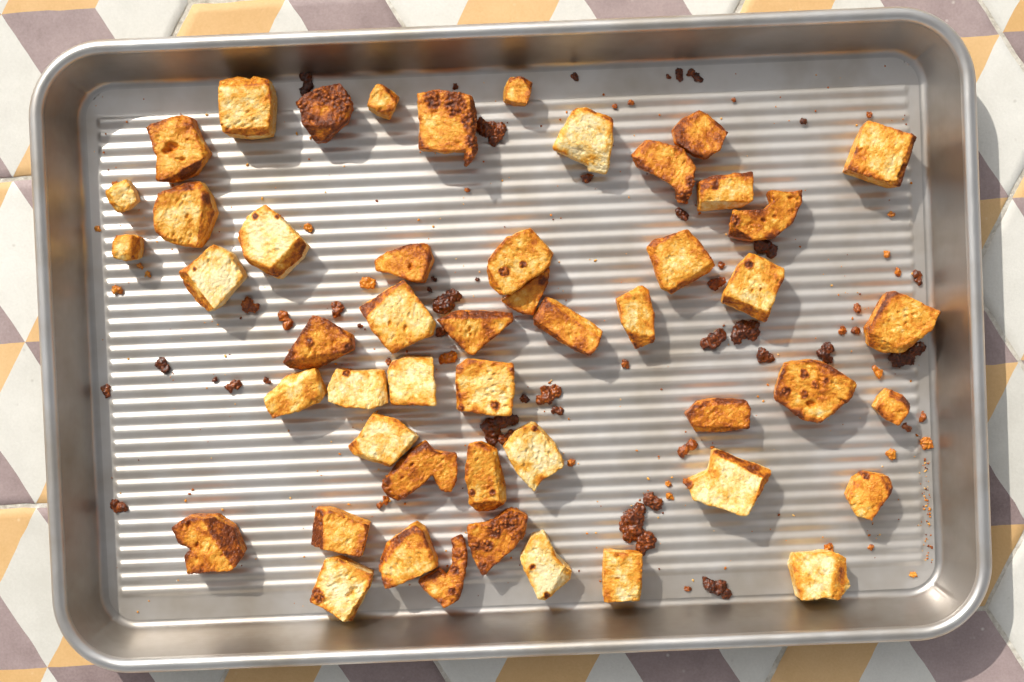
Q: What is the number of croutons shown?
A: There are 50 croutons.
